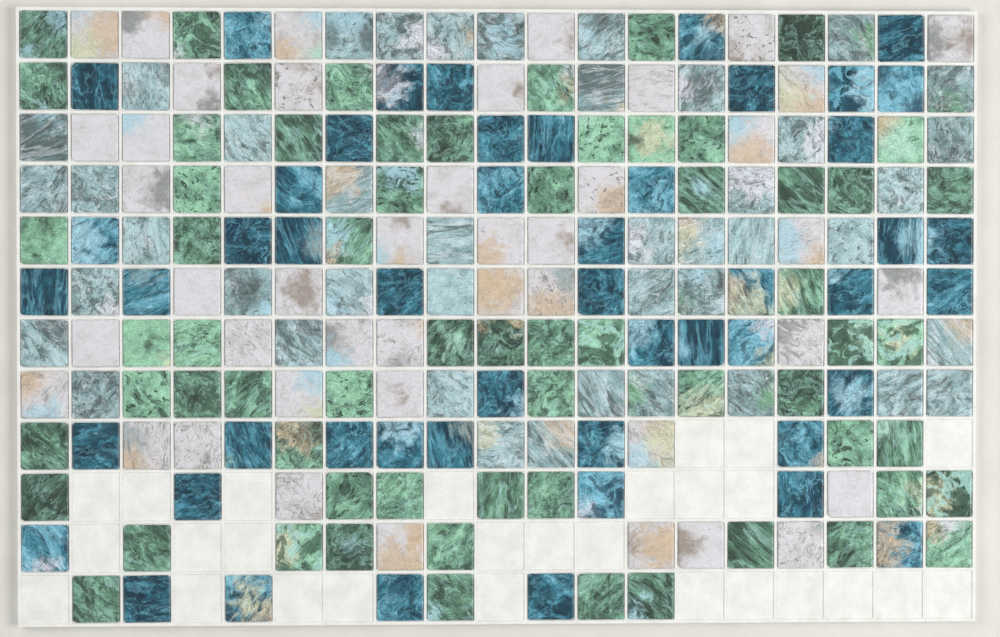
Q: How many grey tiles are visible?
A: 43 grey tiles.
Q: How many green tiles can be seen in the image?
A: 64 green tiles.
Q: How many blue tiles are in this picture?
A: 50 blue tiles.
